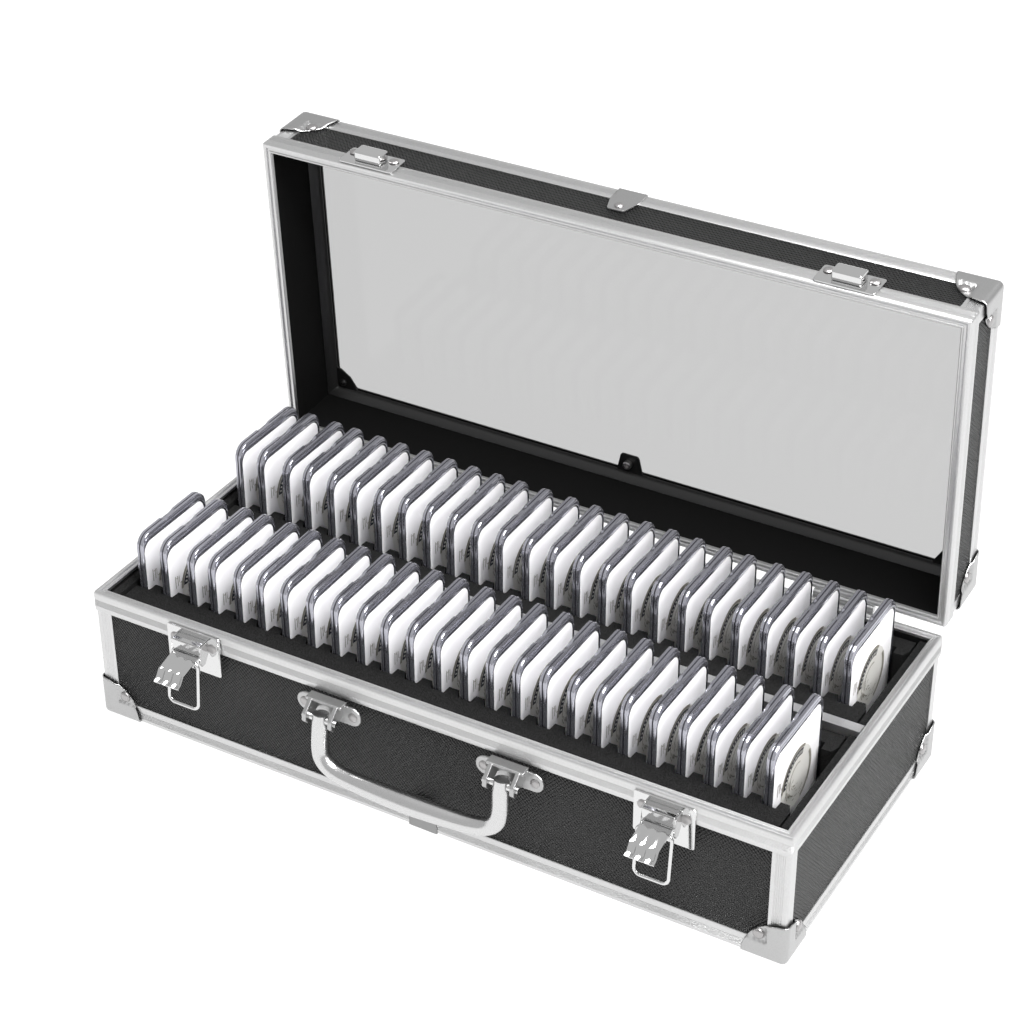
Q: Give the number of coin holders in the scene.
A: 50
